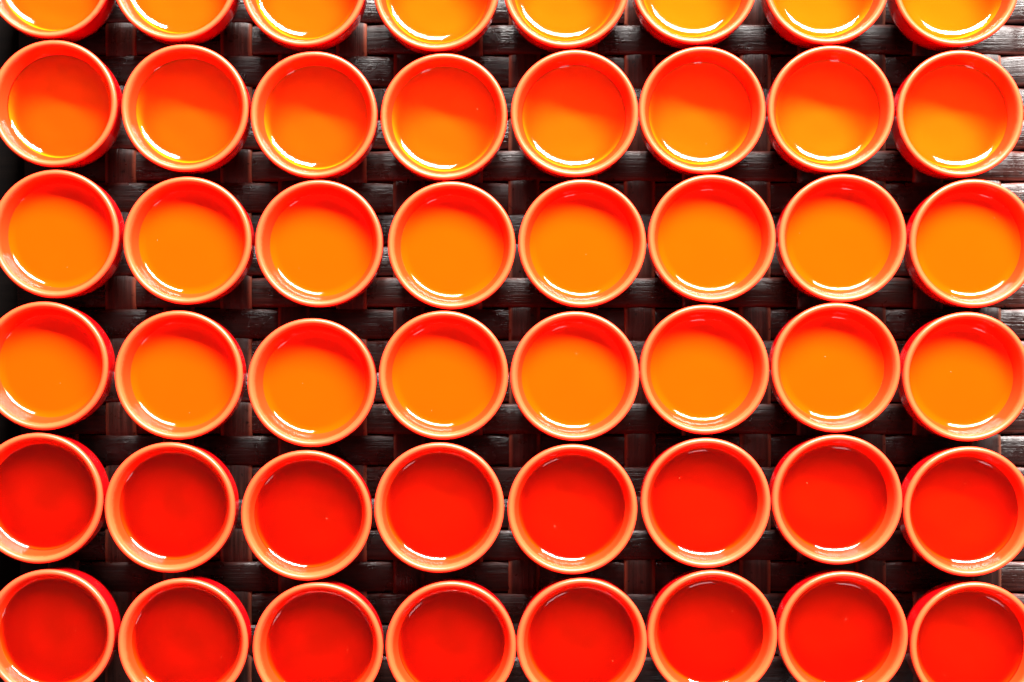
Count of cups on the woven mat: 48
